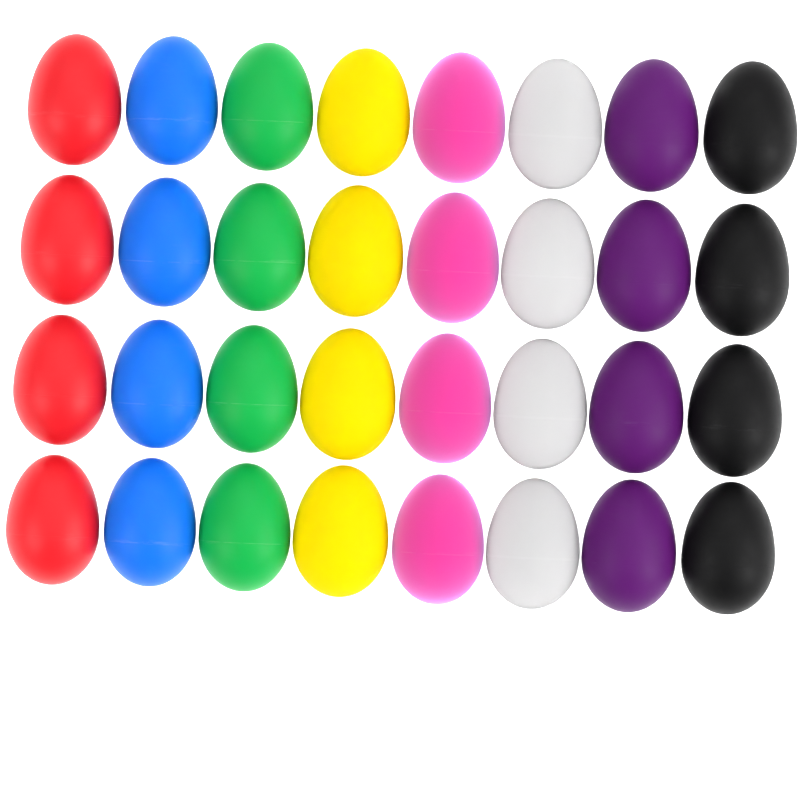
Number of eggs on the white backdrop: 32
